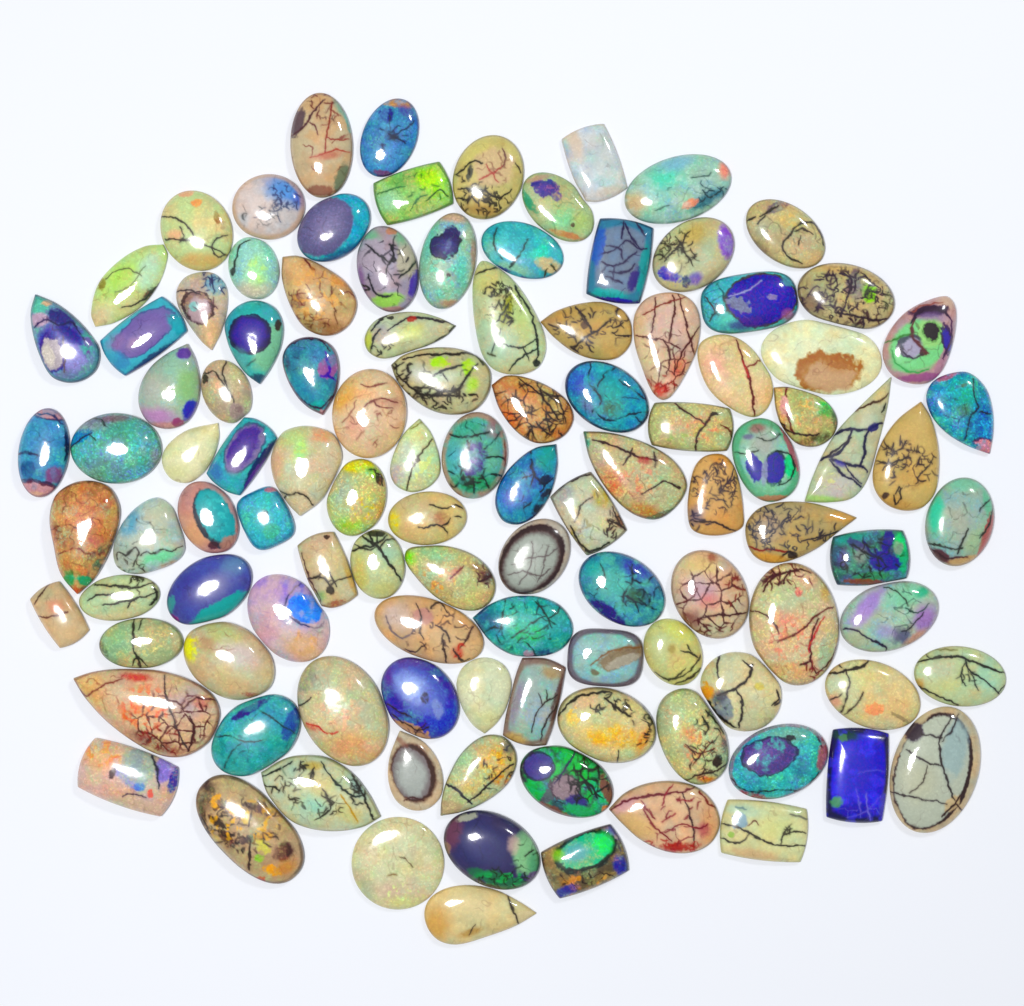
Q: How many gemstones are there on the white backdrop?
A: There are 109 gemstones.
